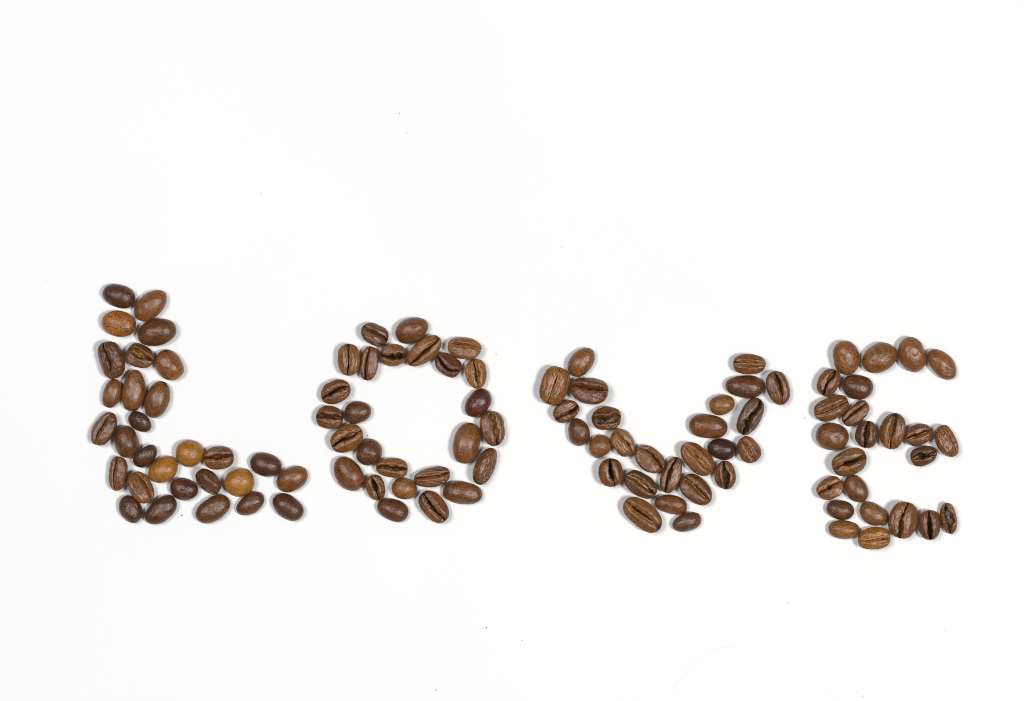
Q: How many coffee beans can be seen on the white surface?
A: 105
